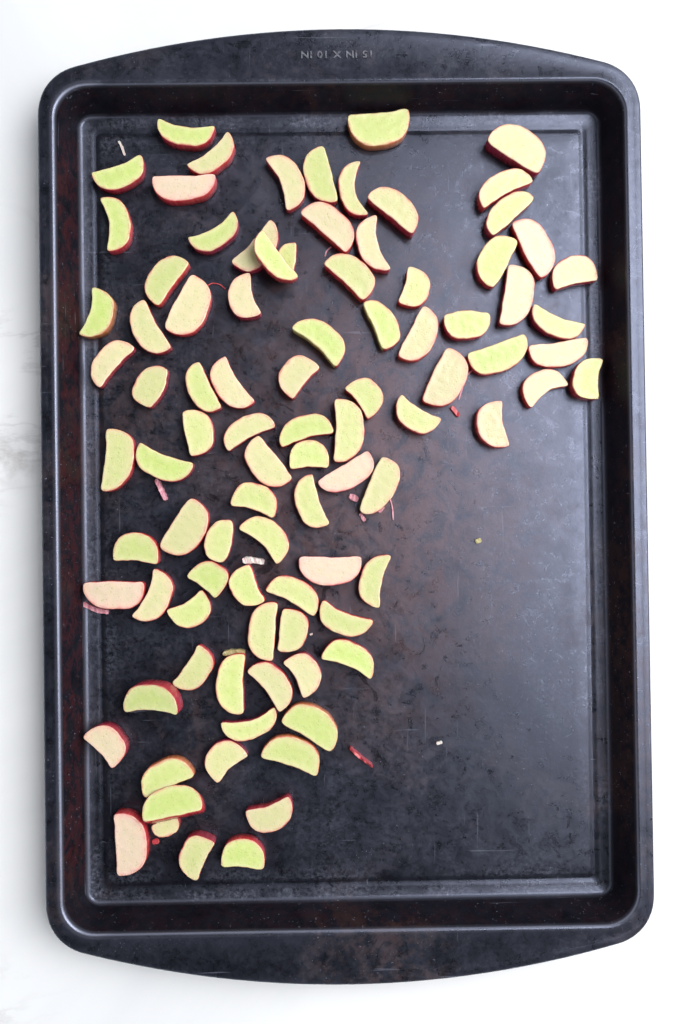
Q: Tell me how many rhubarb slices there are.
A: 93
